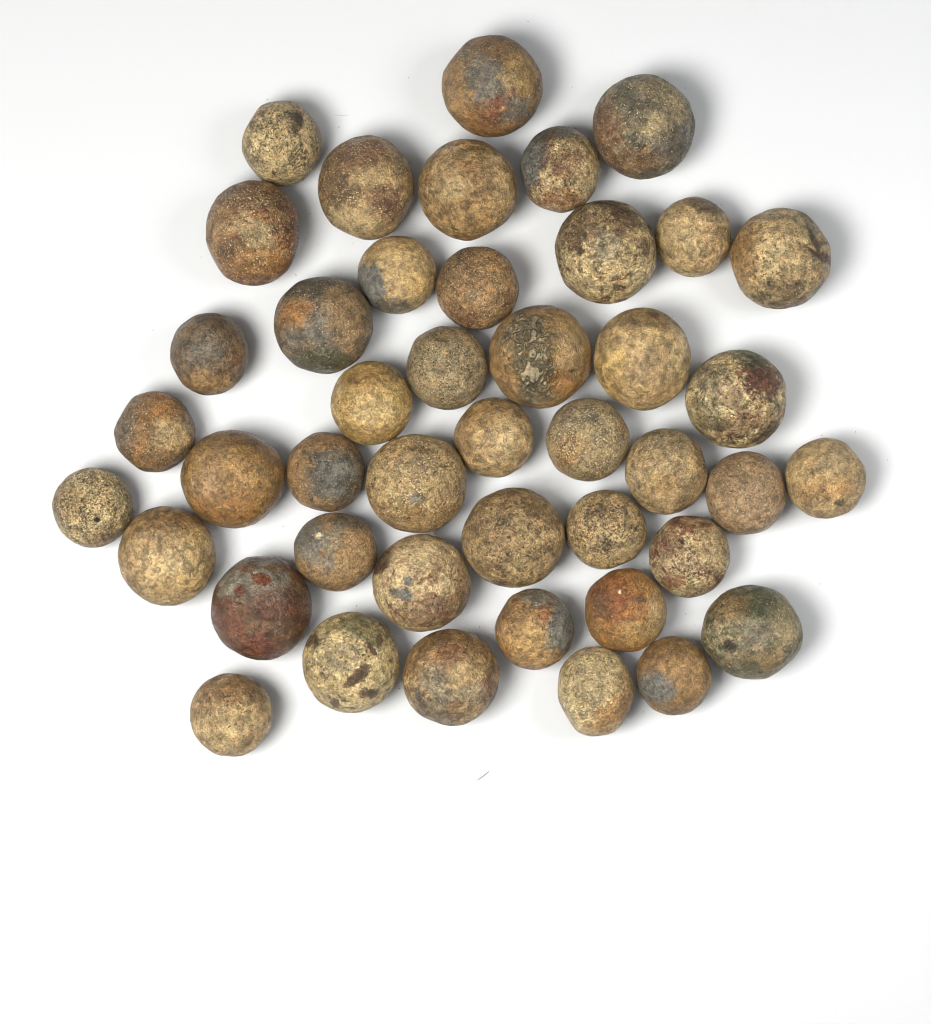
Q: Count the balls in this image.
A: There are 44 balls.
